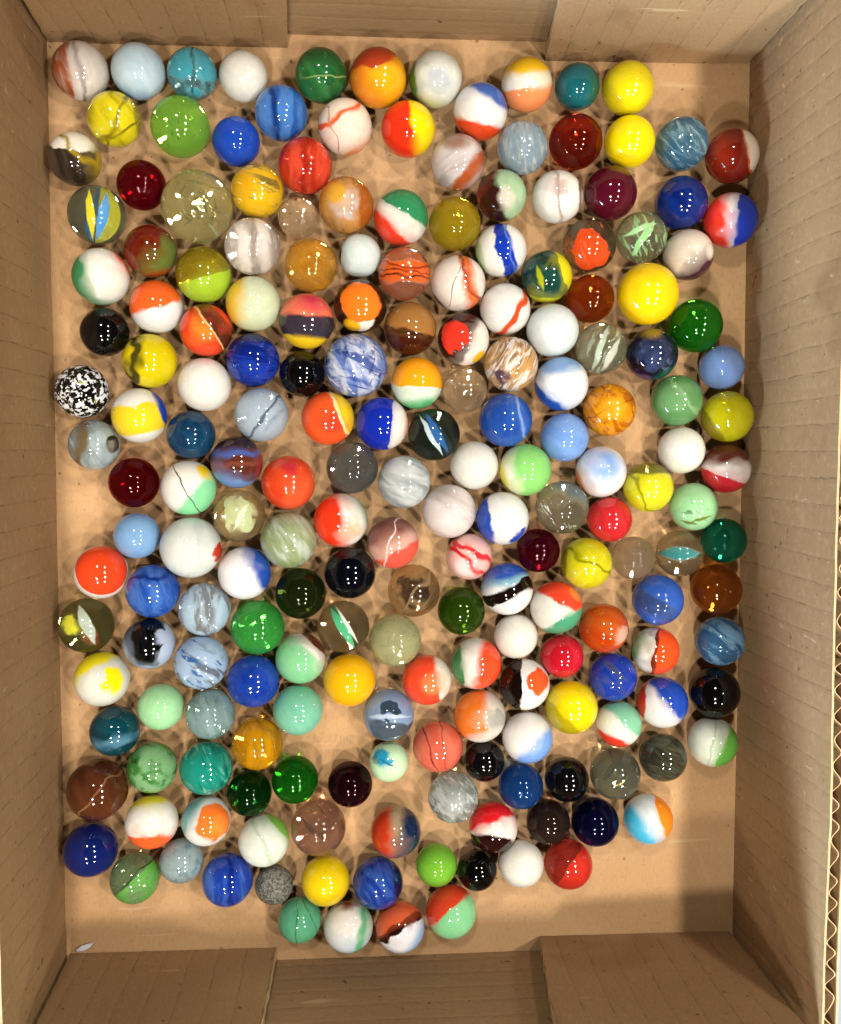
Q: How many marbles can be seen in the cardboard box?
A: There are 200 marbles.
